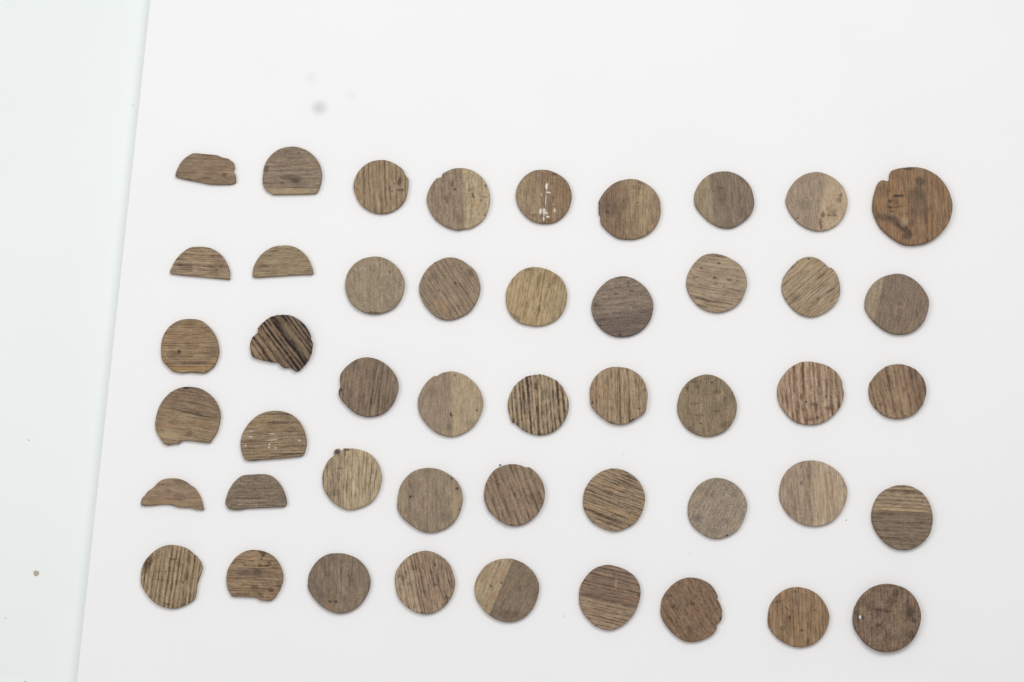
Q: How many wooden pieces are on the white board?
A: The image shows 47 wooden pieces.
